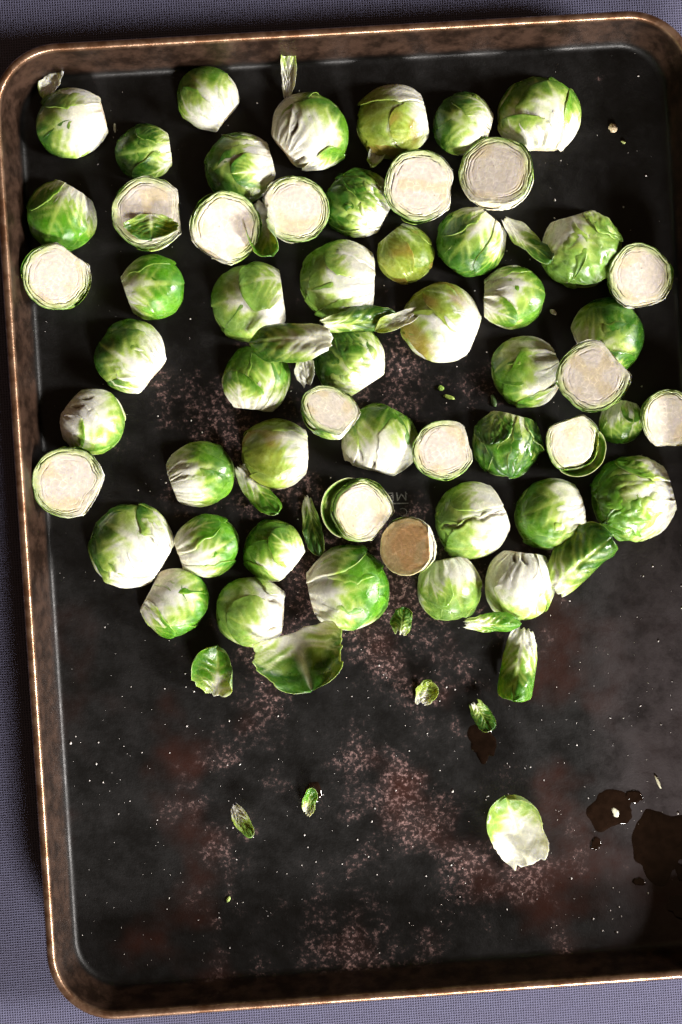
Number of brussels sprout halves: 55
